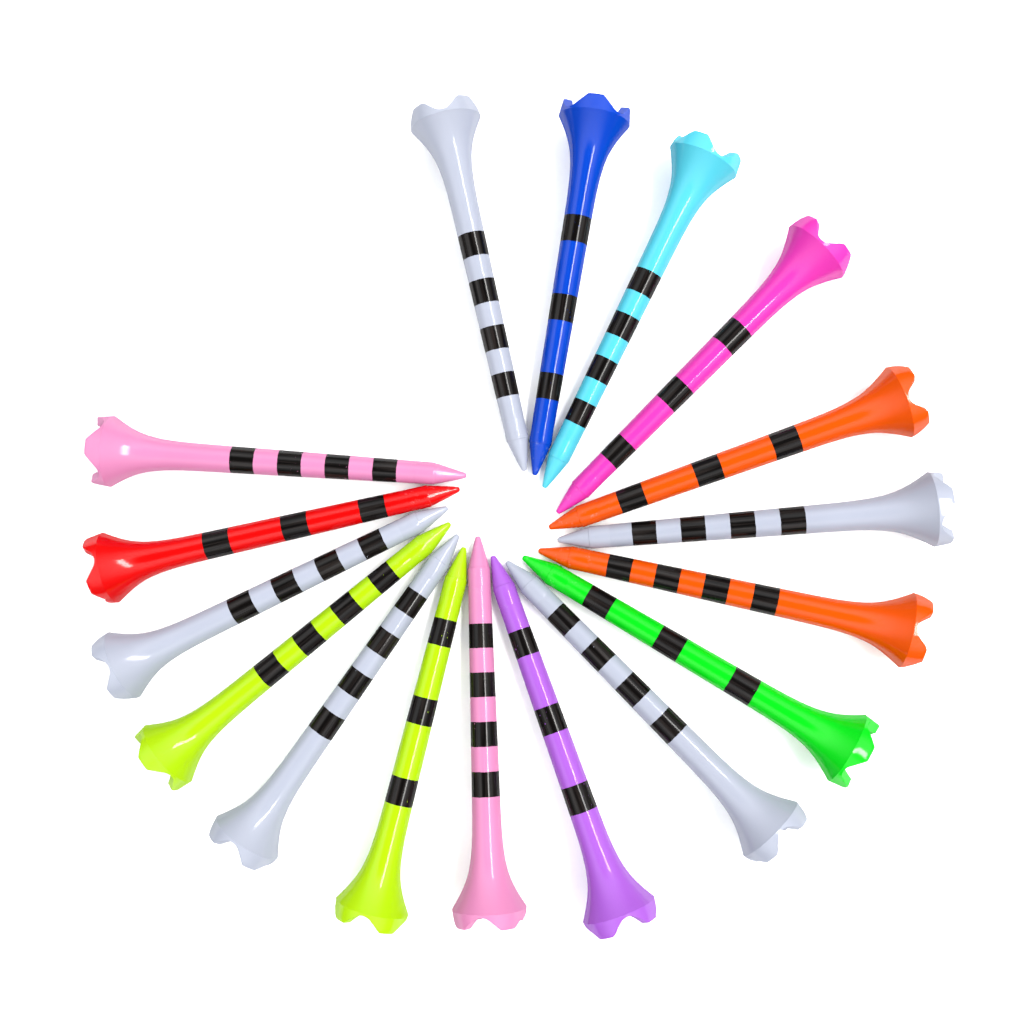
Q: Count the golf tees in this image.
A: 17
